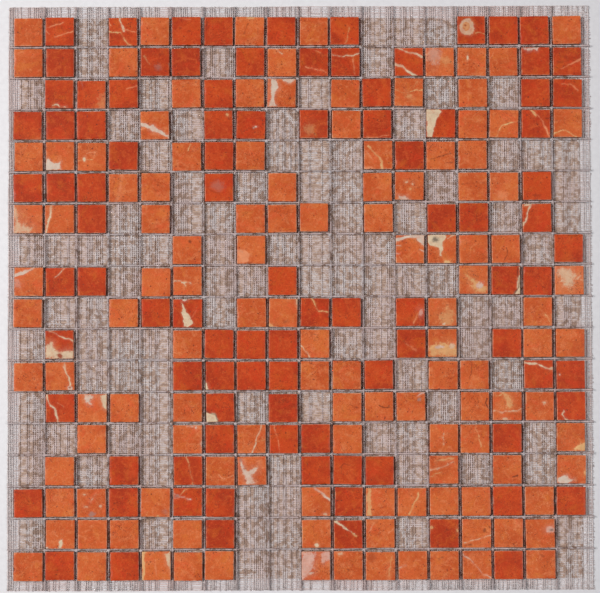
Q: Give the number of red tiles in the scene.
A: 96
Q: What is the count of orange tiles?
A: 124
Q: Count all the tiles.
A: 220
